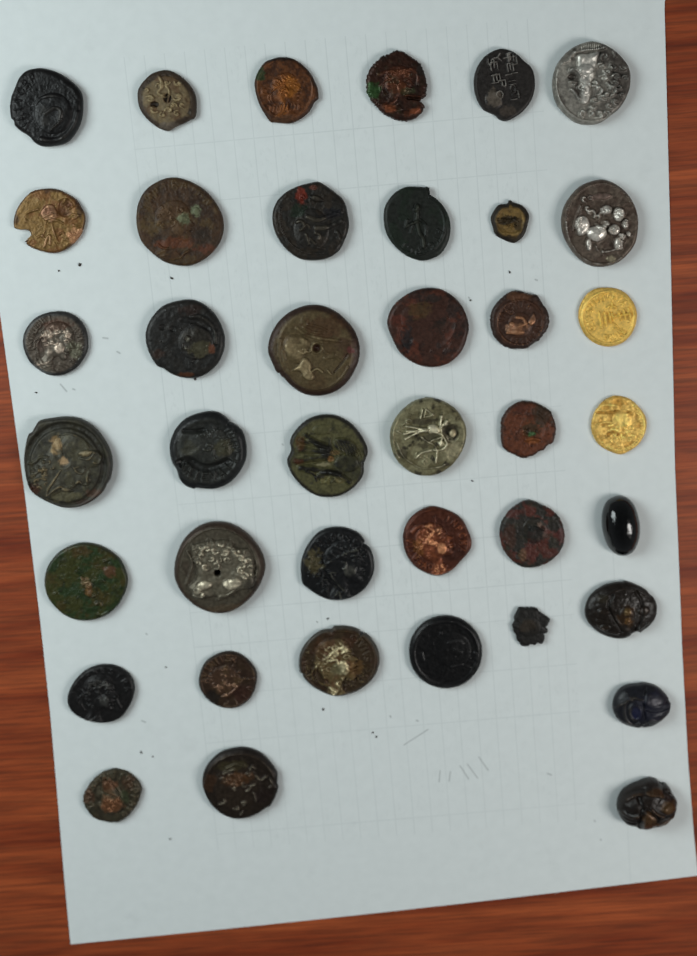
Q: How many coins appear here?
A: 36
